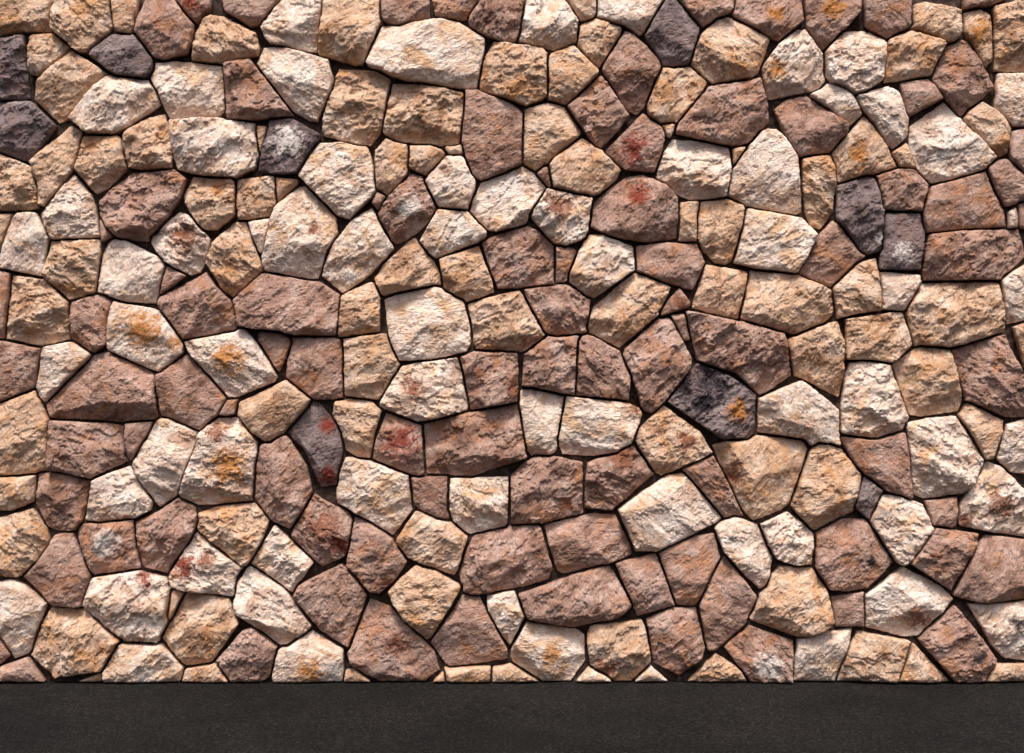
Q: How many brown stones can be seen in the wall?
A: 92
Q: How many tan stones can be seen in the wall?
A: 85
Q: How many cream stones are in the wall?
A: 68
